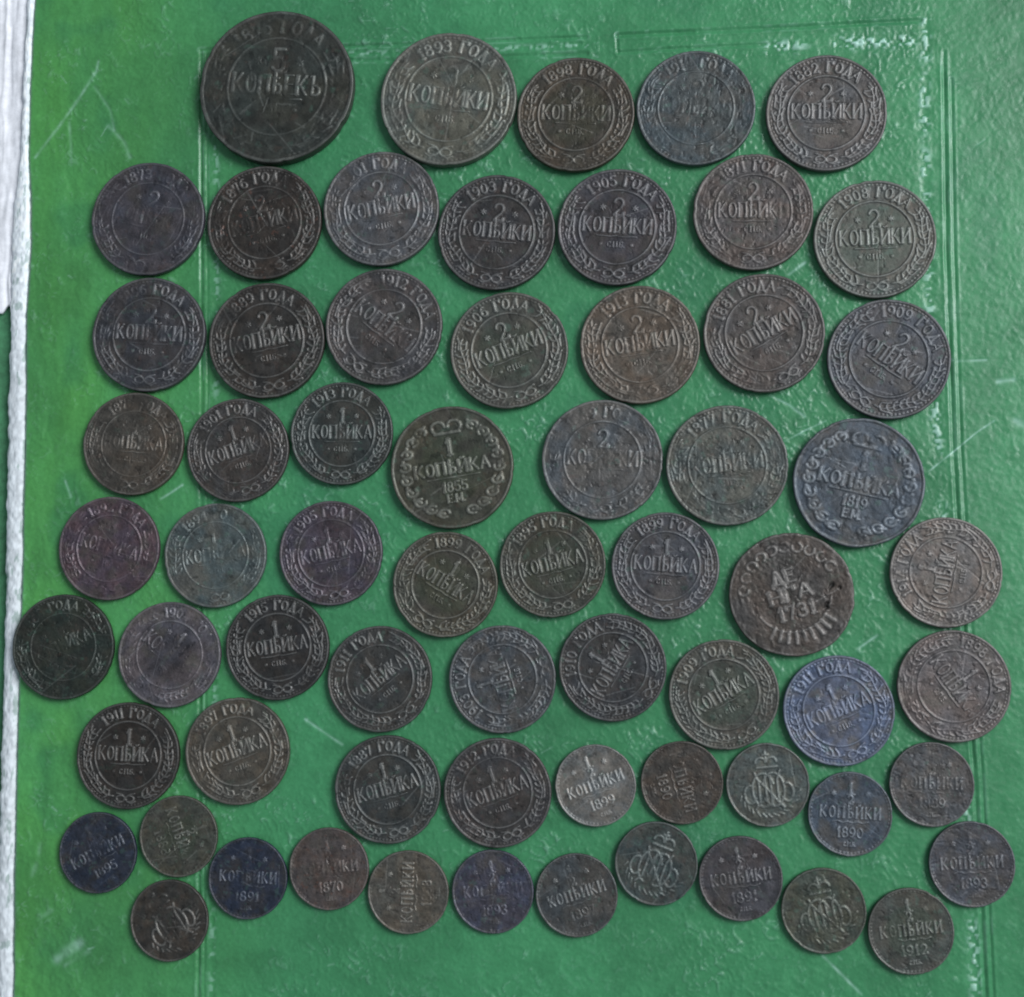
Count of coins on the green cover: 65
